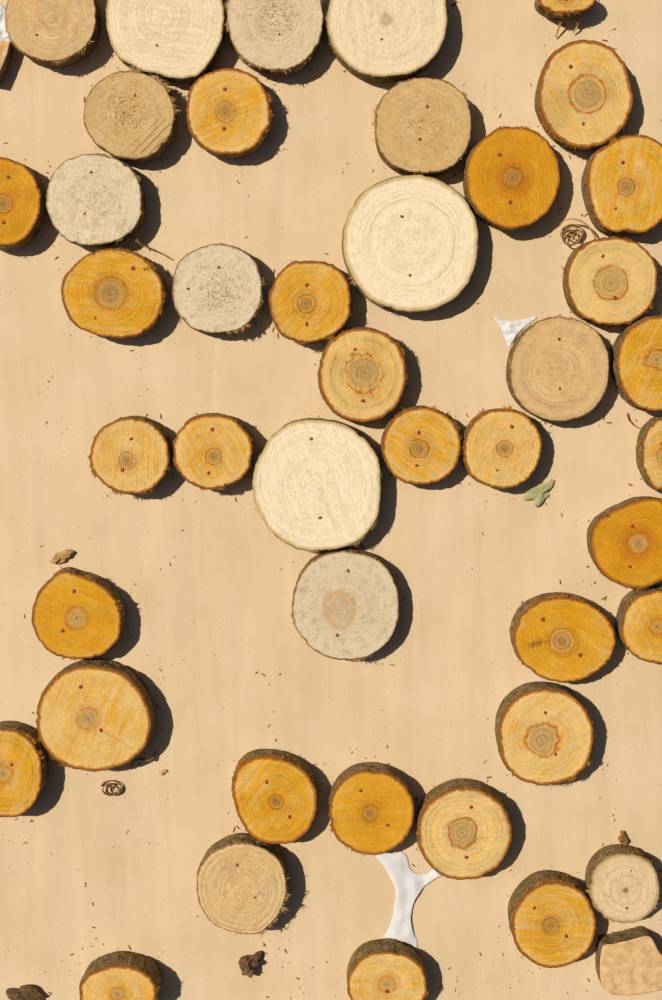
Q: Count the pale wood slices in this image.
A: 14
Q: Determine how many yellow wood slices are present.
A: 29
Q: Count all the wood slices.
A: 43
